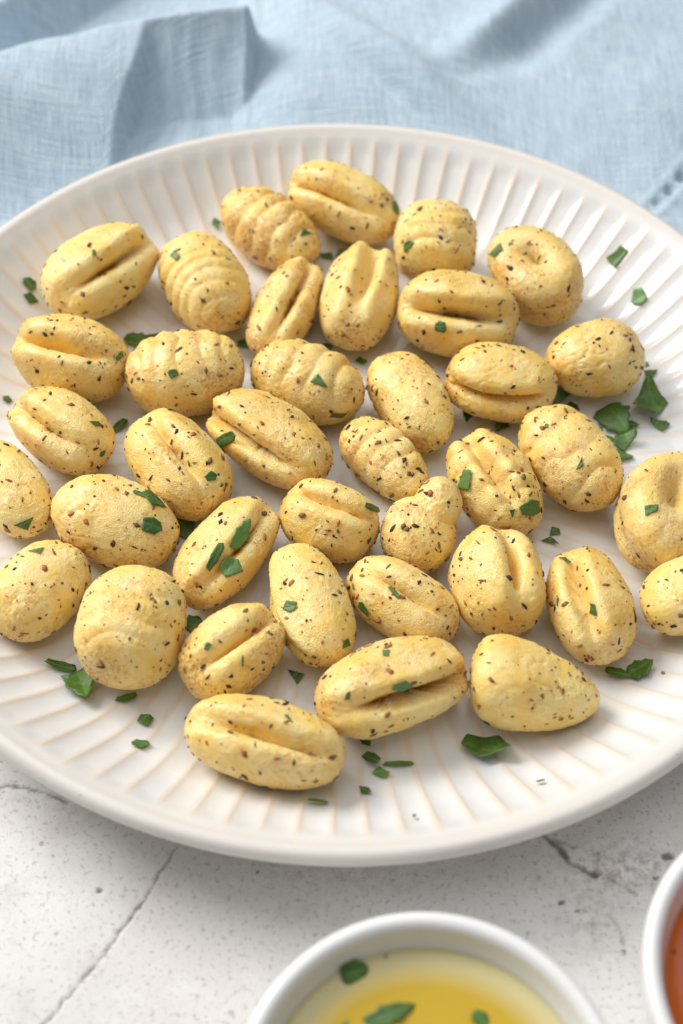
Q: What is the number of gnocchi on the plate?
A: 38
